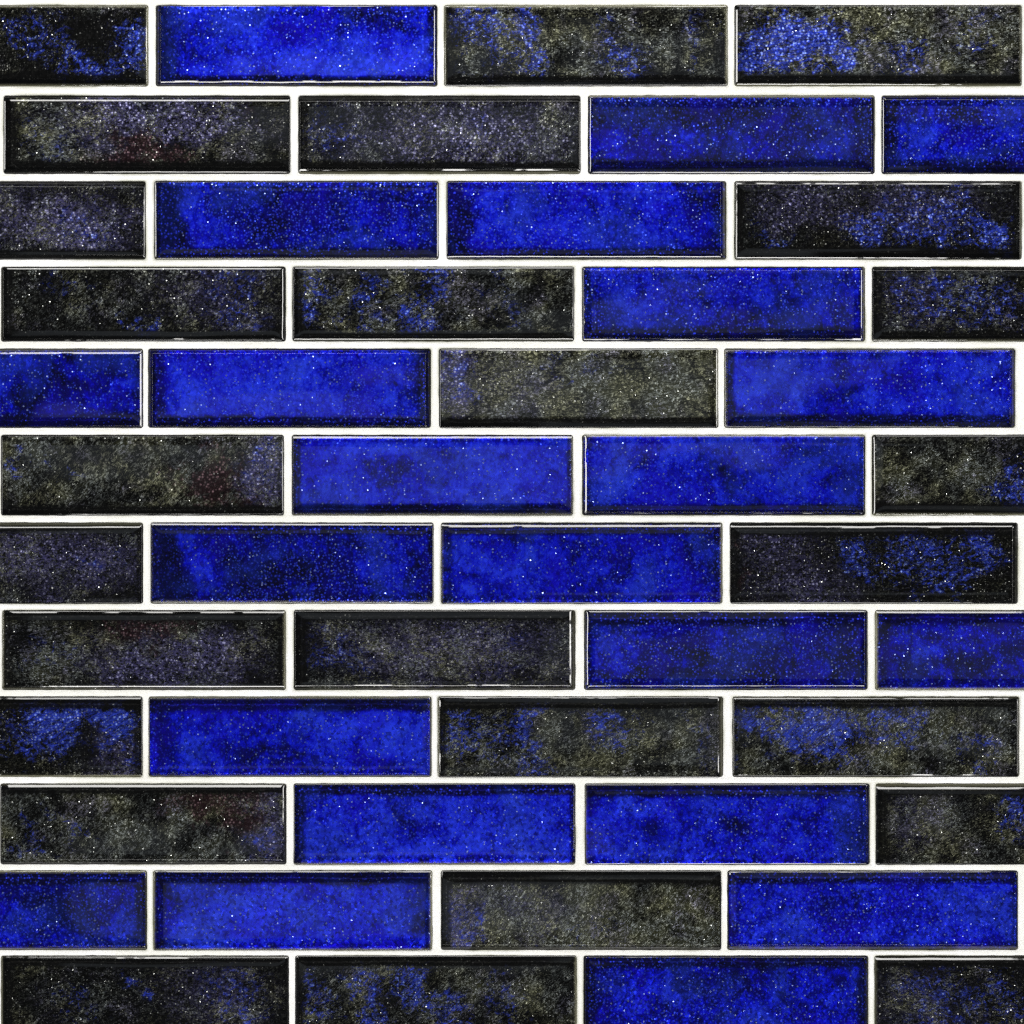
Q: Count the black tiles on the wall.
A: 26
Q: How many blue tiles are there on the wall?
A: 22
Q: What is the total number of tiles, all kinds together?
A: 48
